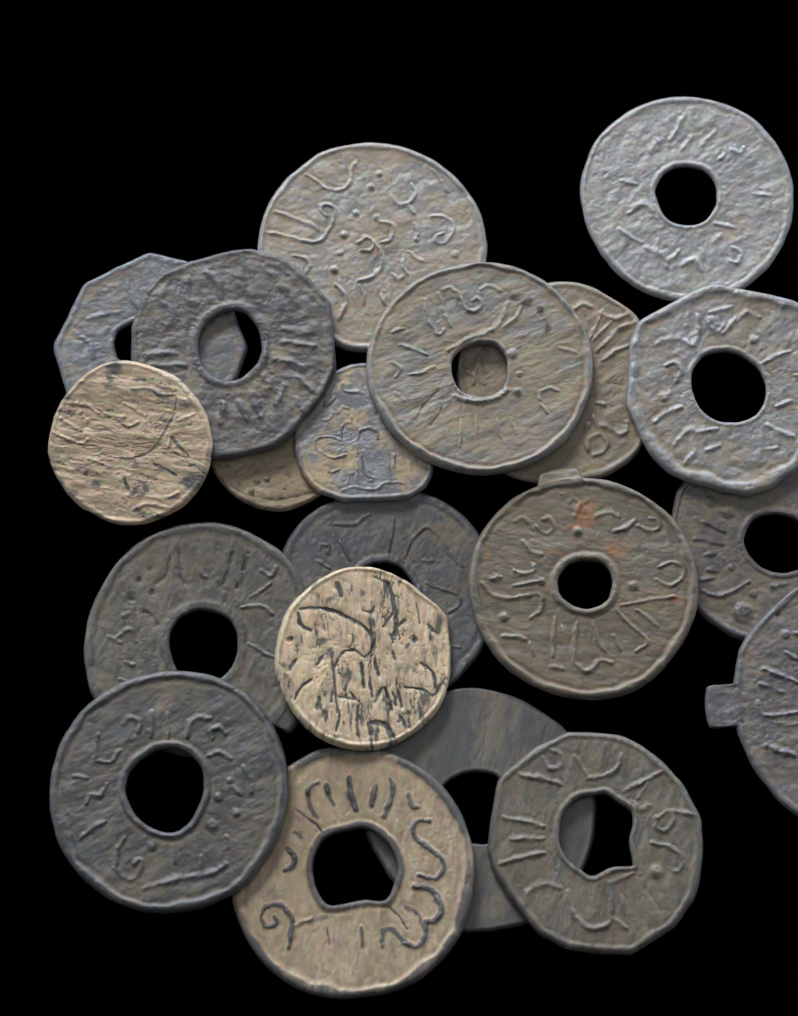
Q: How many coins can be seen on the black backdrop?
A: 20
